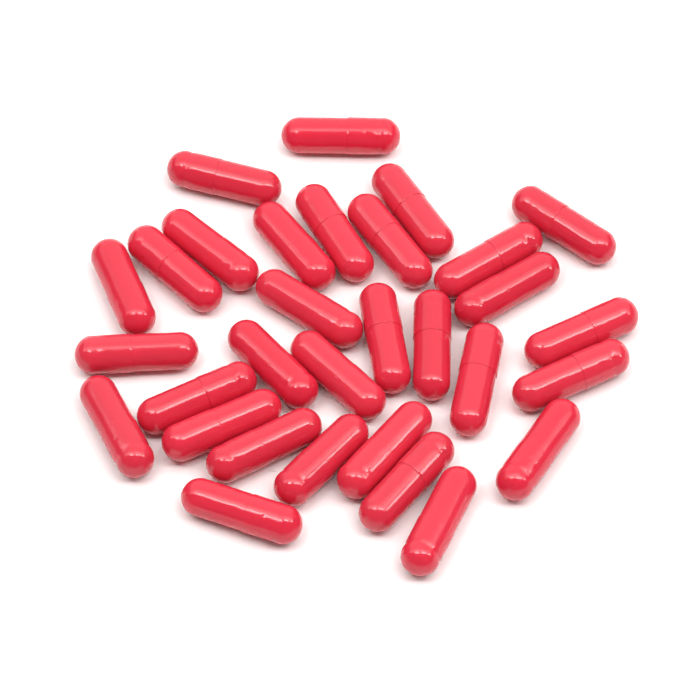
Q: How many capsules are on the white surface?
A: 31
